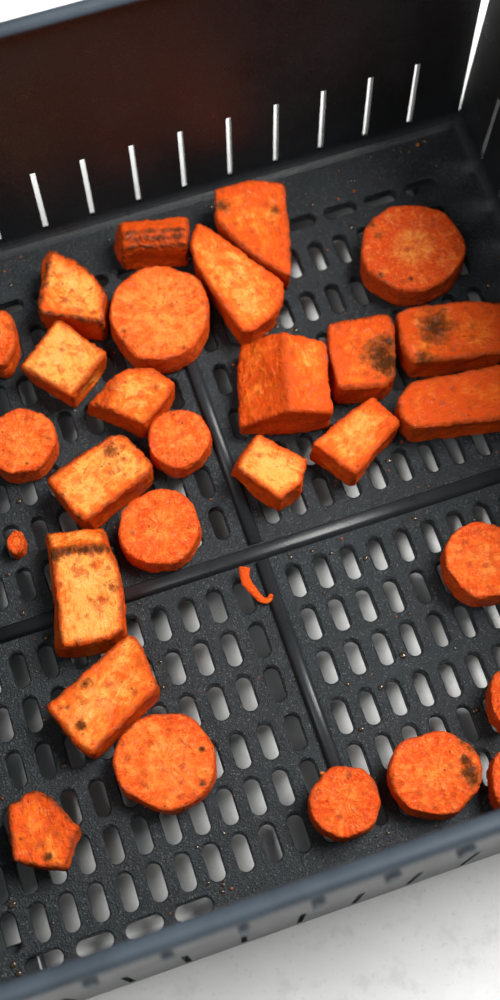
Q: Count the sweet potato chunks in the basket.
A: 16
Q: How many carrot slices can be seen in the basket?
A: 13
